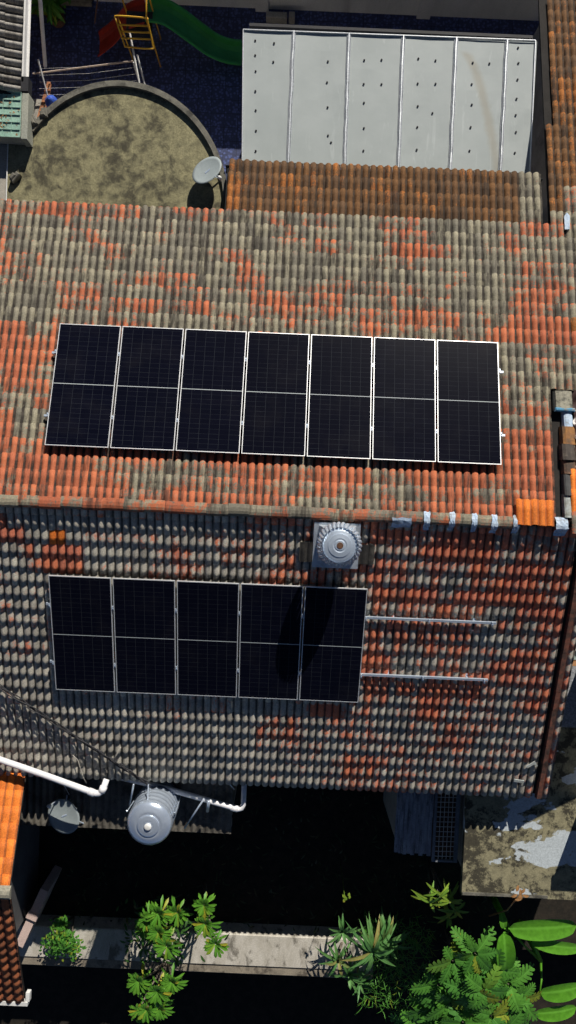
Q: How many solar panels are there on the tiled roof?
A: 12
